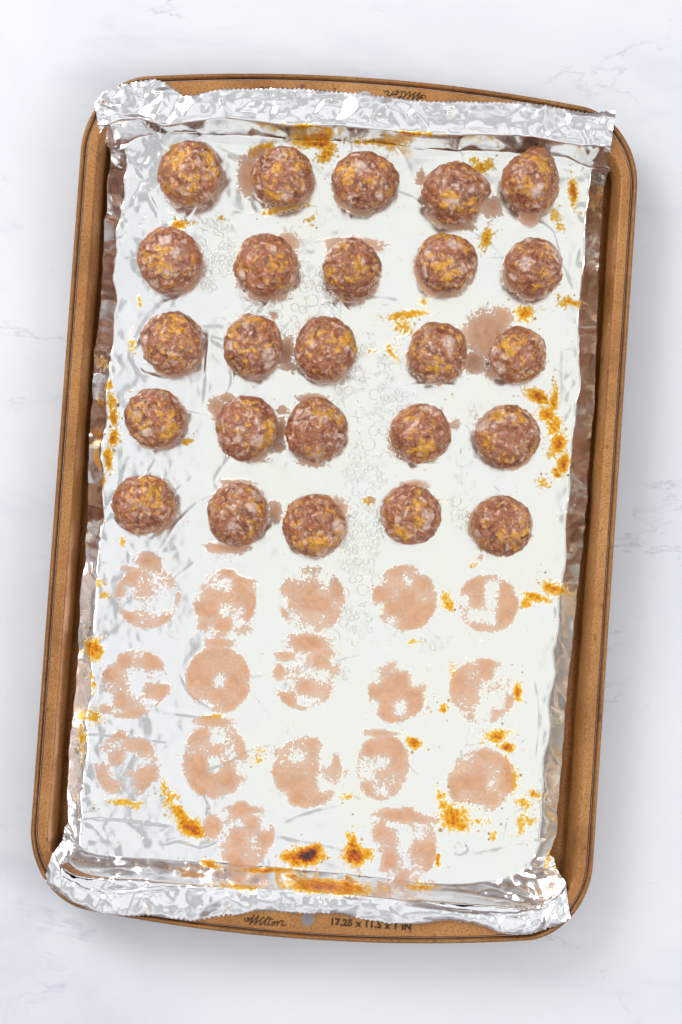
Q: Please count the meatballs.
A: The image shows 25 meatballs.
